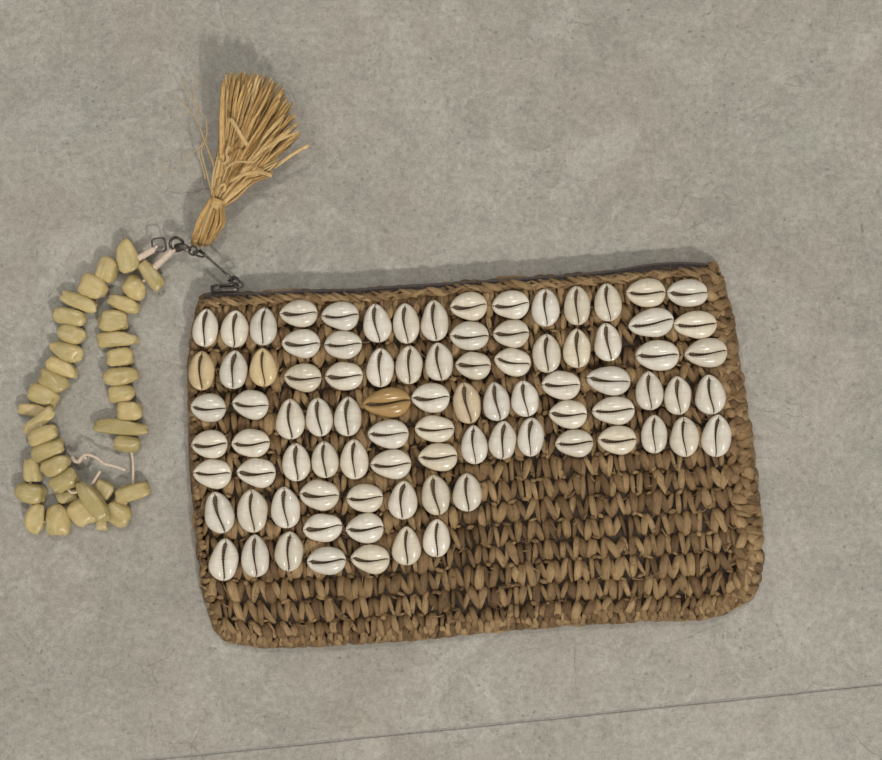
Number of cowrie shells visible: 89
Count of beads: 38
